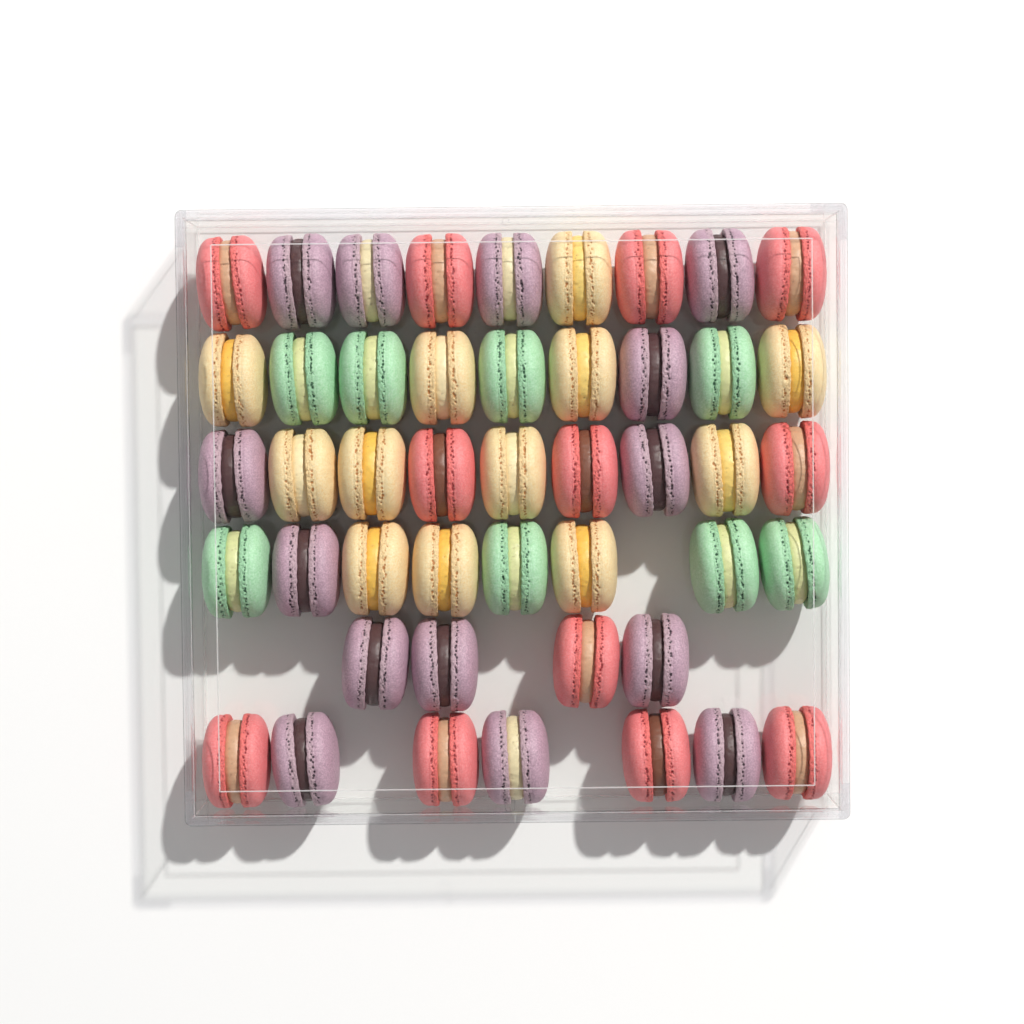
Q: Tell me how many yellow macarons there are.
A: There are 12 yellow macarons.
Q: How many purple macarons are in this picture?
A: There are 14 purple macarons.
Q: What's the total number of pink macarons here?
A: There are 12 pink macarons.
